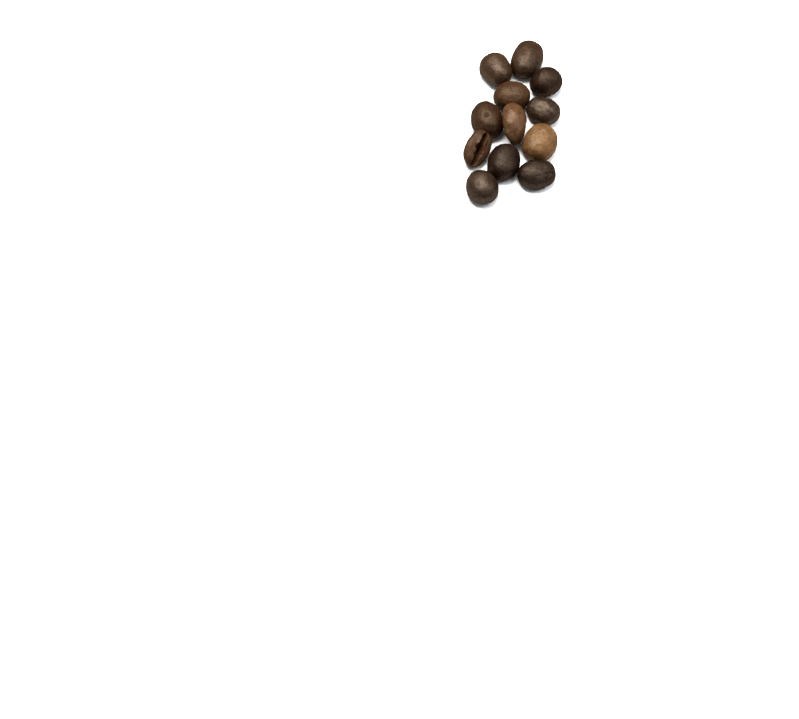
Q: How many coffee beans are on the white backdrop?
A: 12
